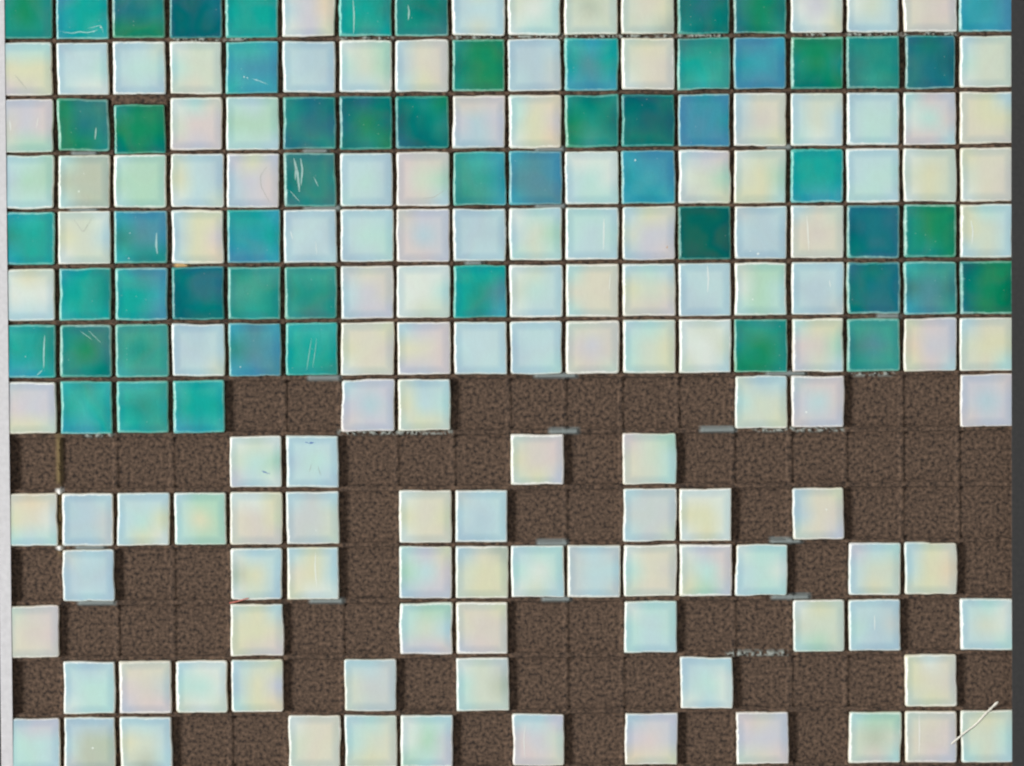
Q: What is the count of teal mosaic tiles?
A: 56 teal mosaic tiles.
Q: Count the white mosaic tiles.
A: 134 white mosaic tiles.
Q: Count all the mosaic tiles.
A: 190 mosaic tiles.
